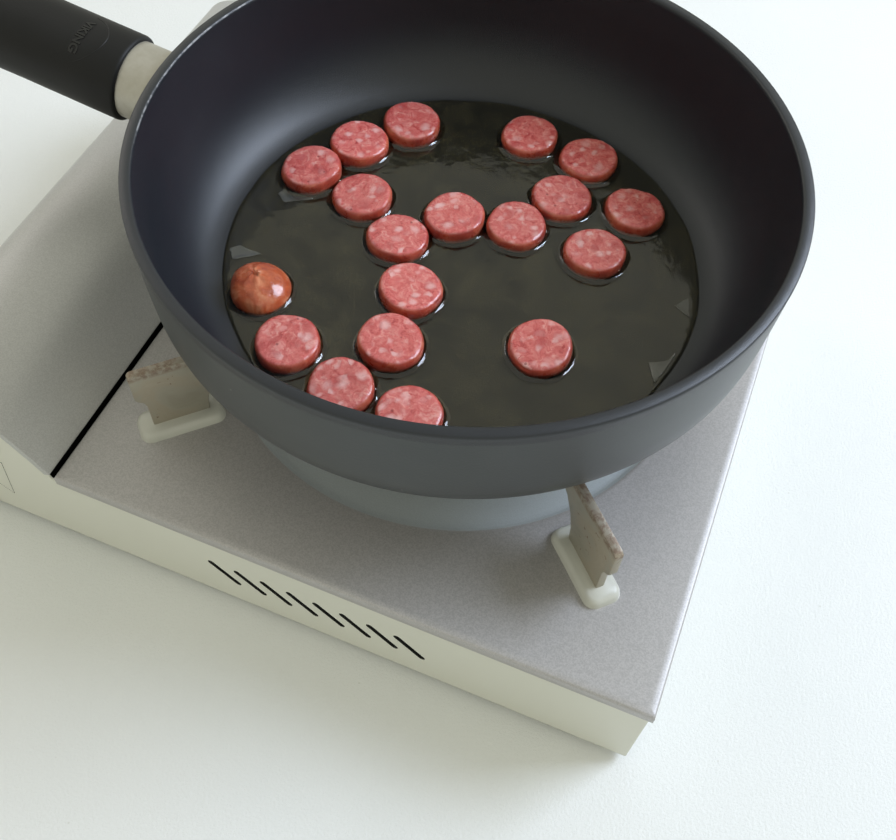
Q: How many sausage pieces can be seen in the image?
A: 19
